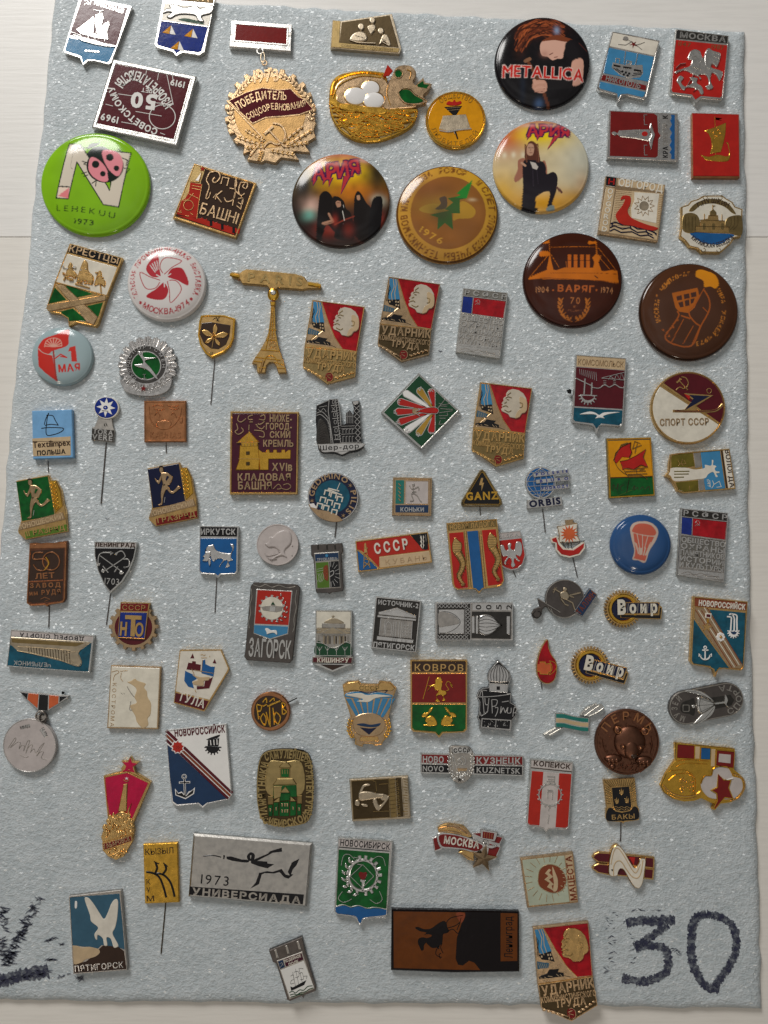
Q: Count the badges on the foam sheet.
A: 97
